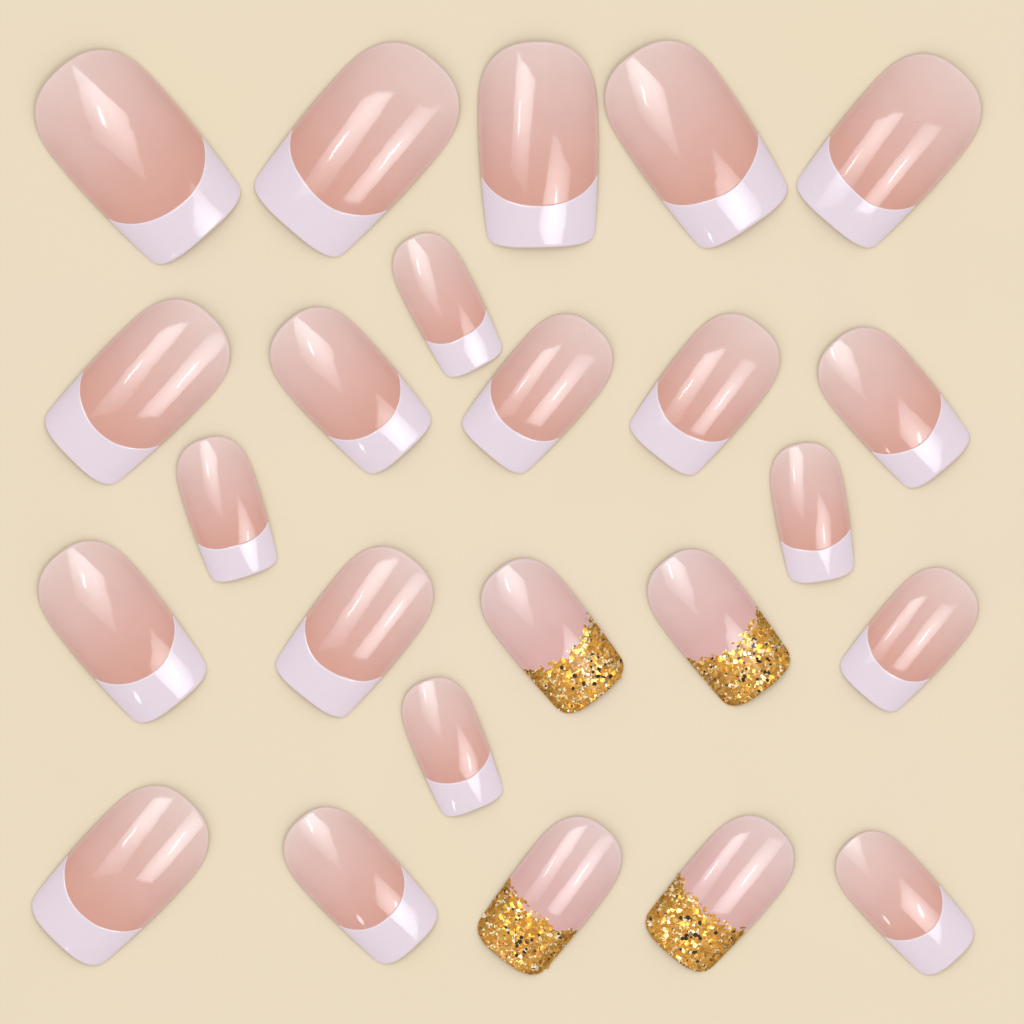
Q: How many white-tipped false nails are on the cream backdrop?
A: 20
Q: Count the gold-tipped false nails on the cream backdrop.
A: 4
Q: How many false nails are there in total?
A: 24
